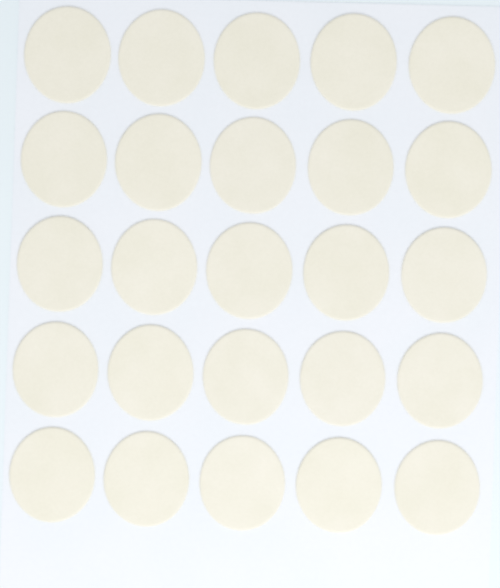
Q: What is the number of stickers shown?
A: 25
